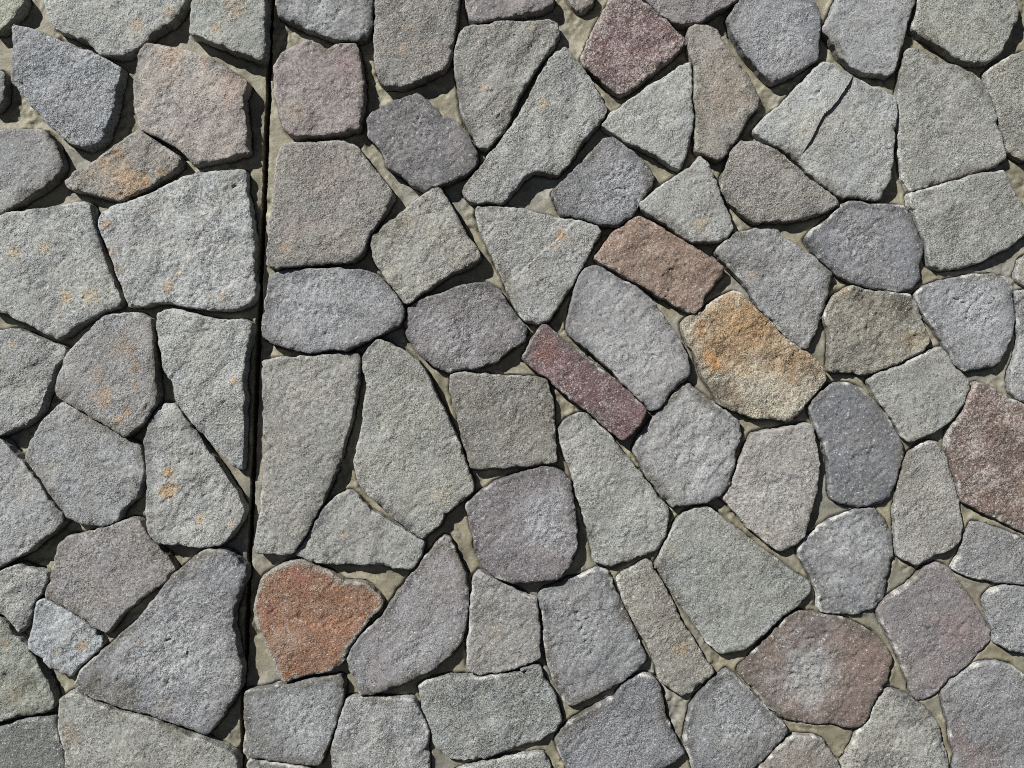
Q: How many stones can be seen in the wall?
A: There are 93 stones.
